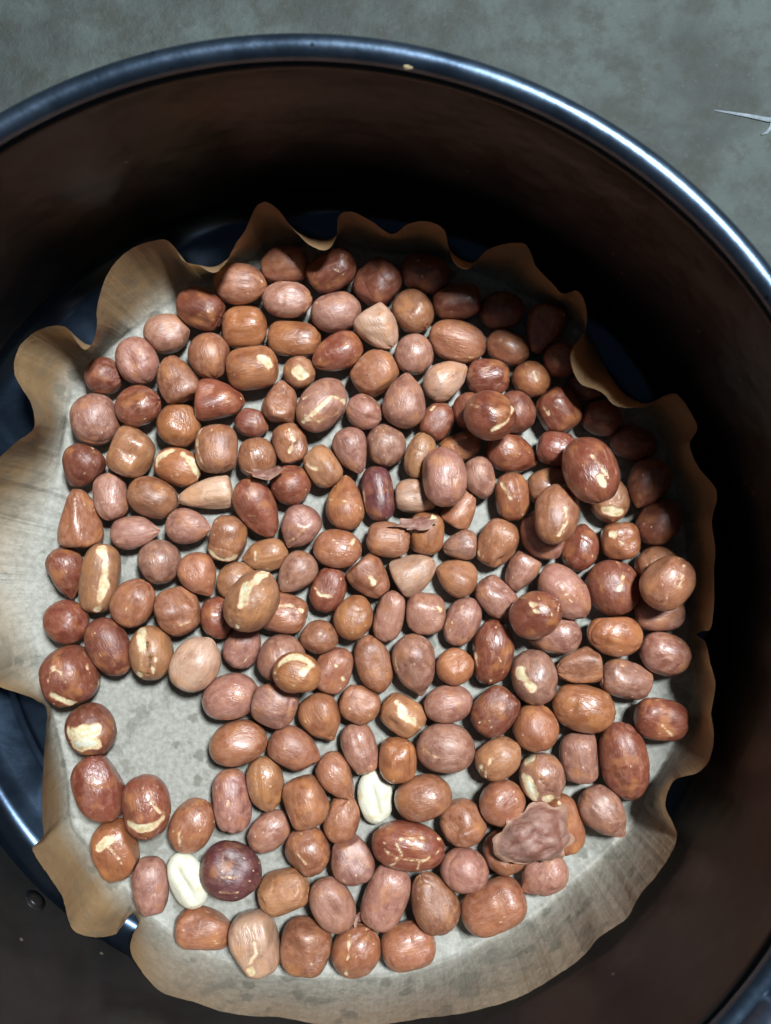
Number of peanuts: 195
